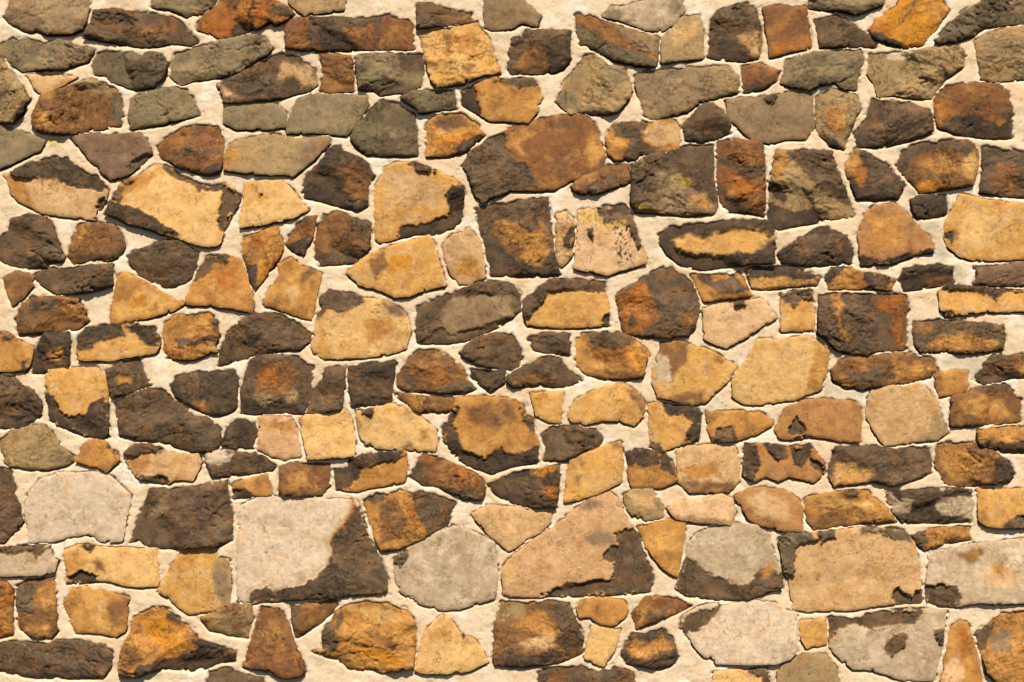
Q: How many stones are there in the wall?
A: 200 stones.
